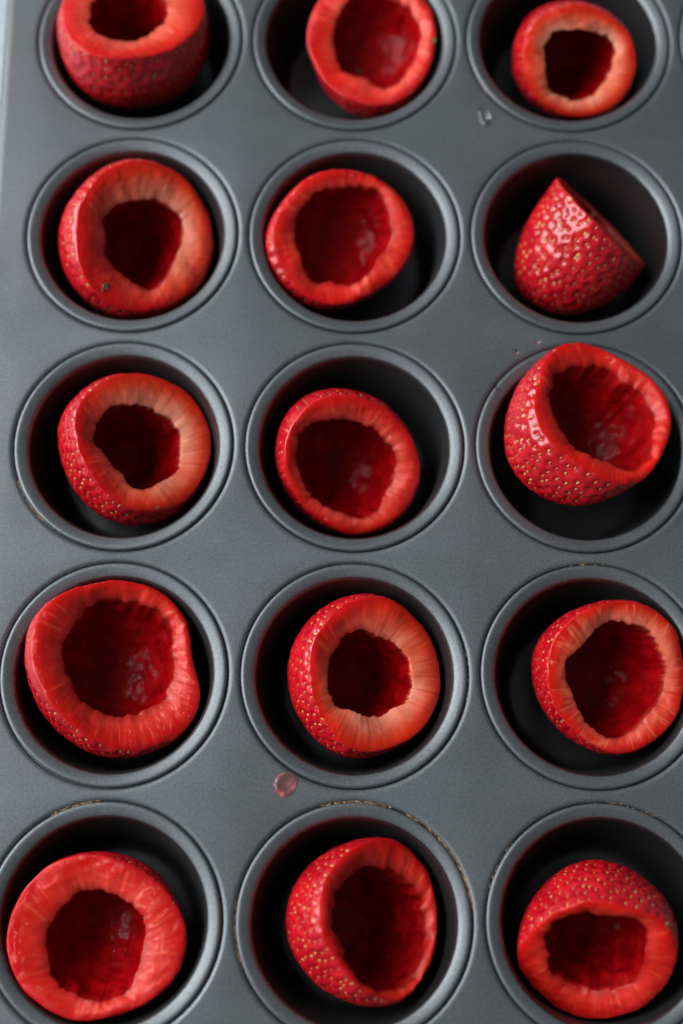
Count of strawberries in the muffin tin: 15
